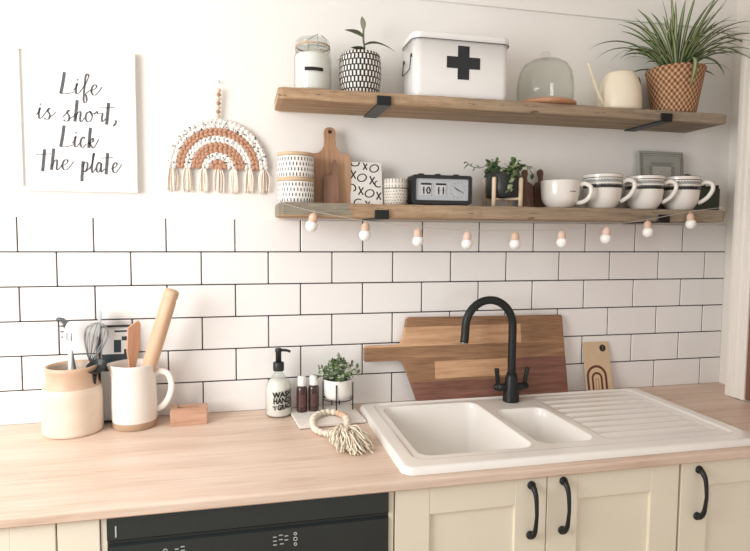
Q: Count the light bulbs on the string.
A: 9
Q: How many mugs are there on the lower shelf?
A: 4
